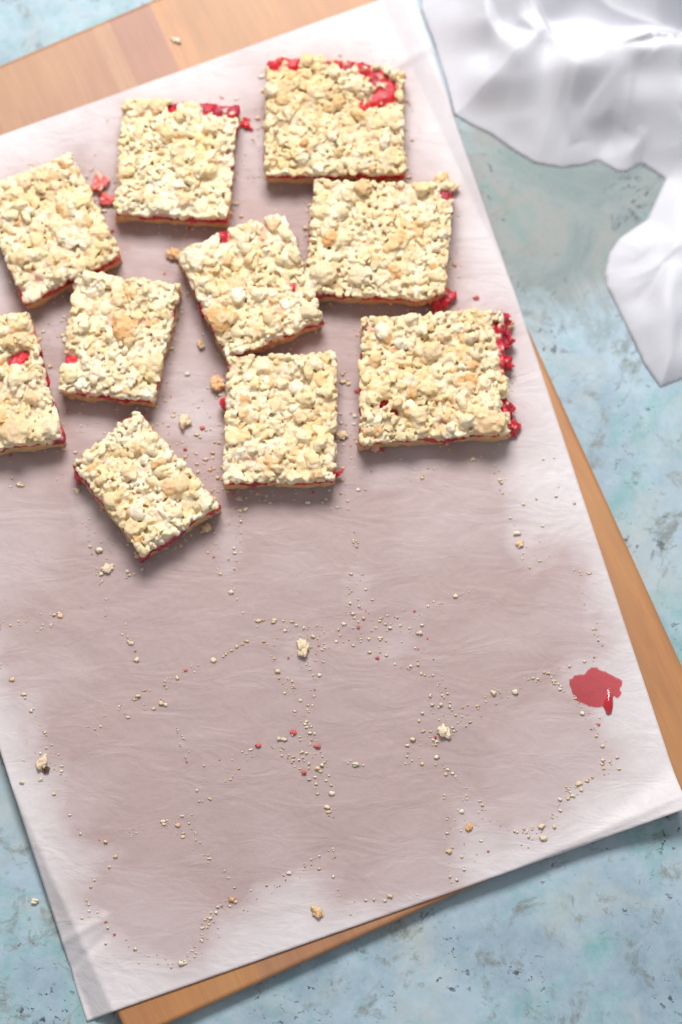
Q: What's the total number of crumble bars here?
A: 10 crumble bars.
